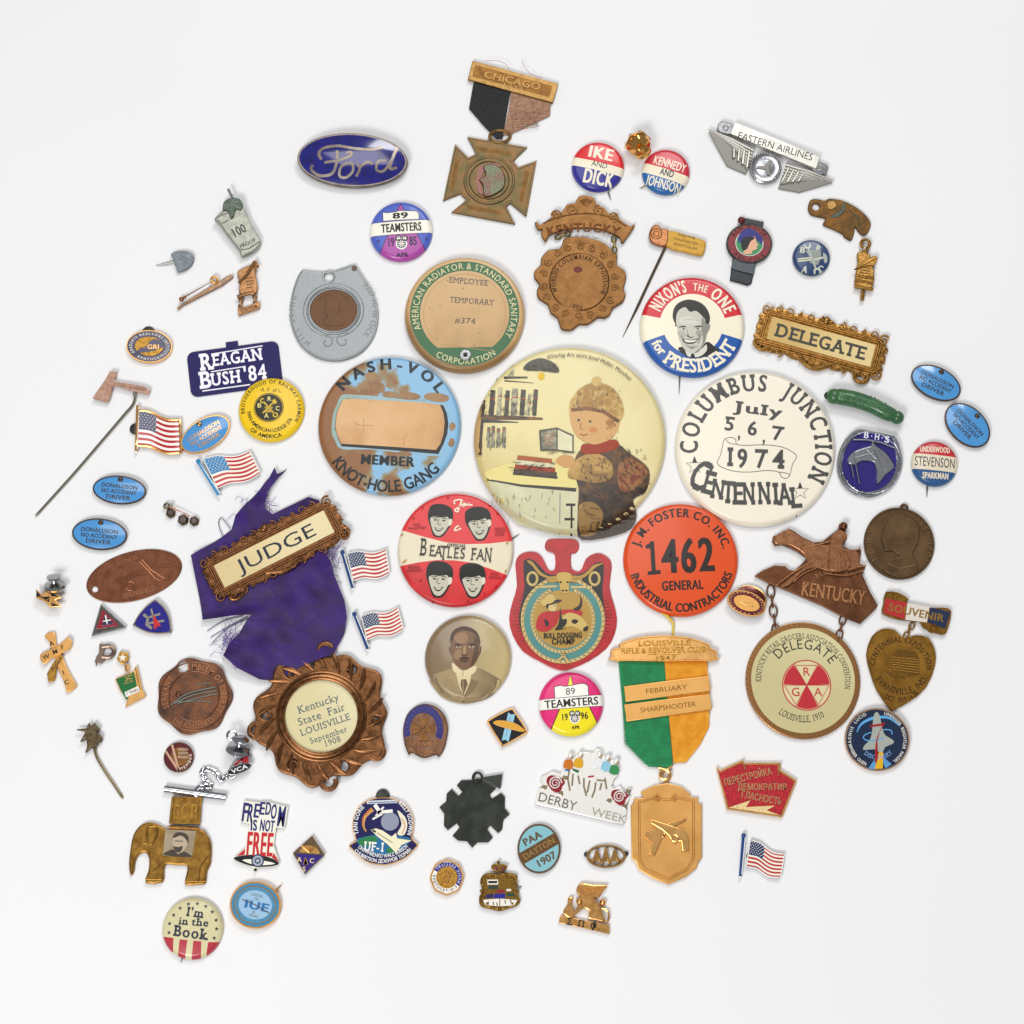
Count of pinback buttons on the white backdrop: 16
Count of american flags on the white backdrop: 5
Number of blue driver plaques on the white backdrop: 5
